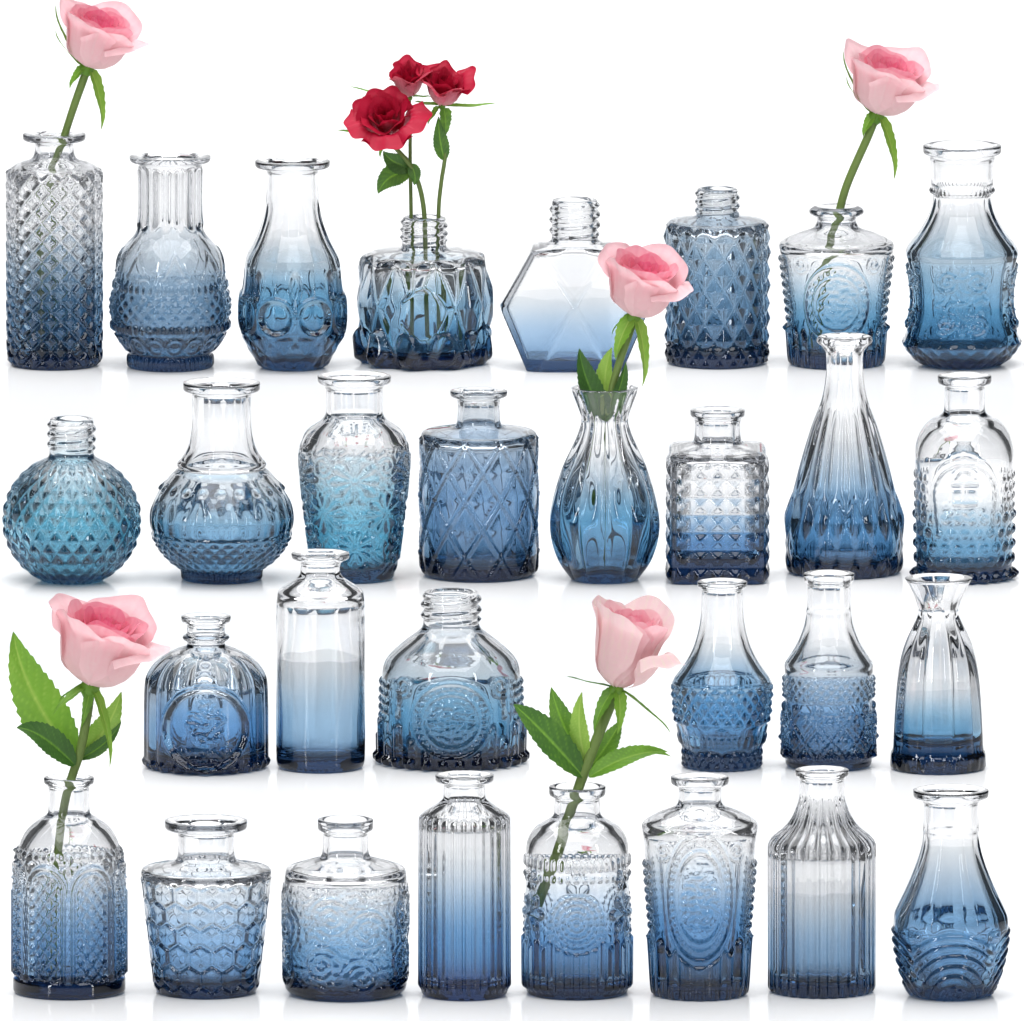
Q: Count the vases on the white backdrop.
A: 30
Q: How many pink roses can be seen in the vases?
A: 5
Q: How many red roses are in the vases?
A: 3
